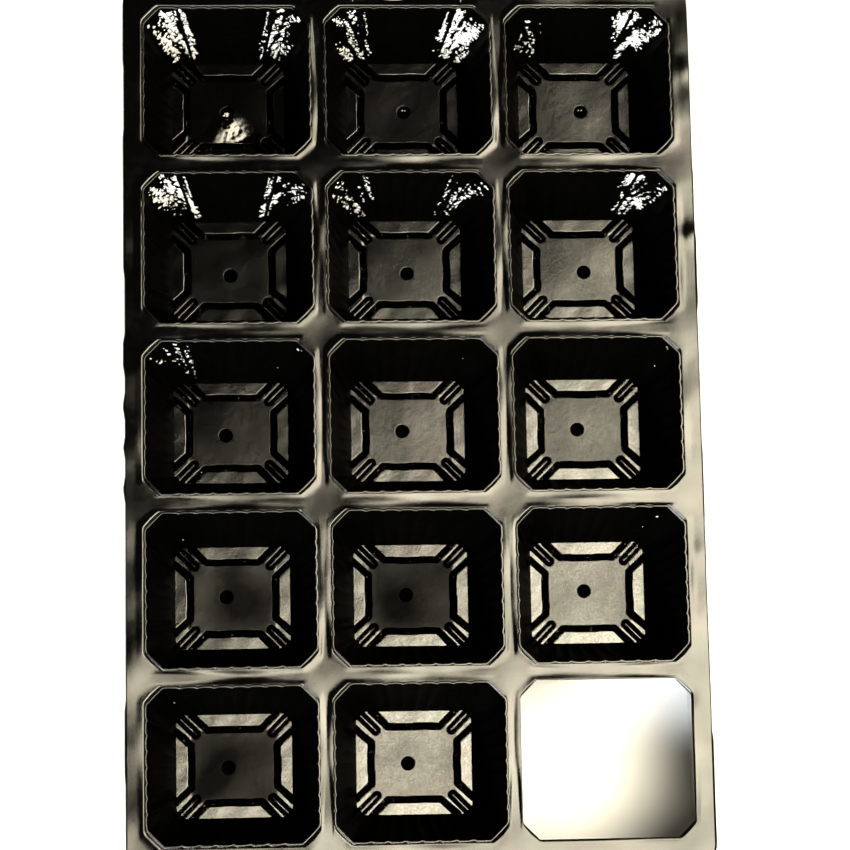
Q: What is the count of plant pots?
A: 14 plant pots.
